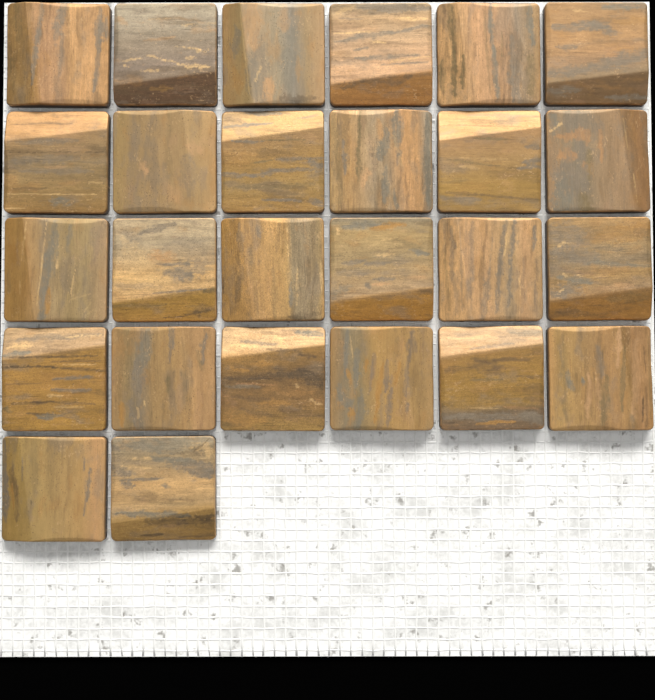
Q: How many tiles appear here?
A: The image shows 26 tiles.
